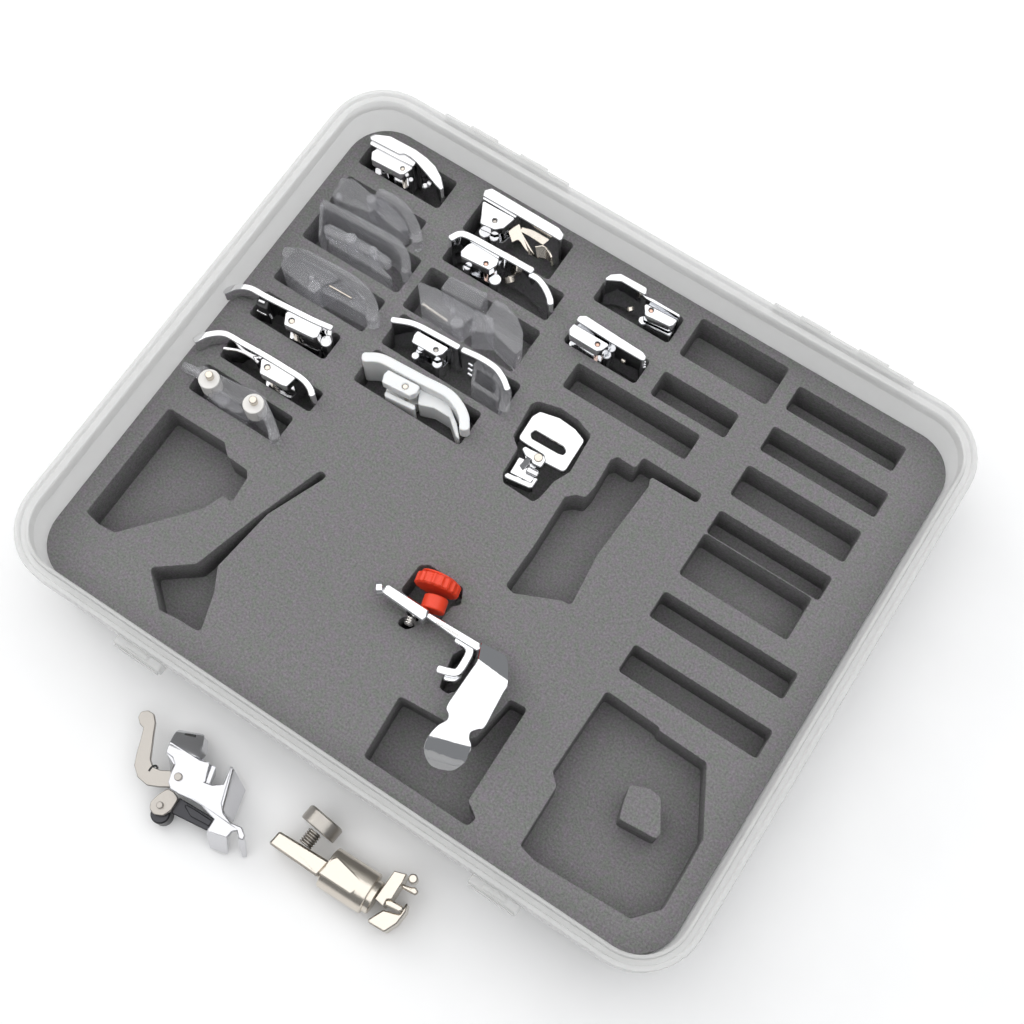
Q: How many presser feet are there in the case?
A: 15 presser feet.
